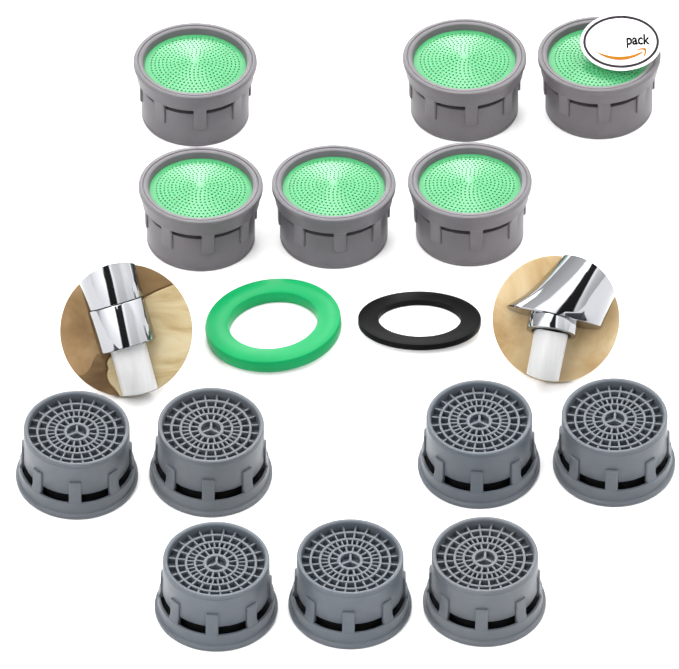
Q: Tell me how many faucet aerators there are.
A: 13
